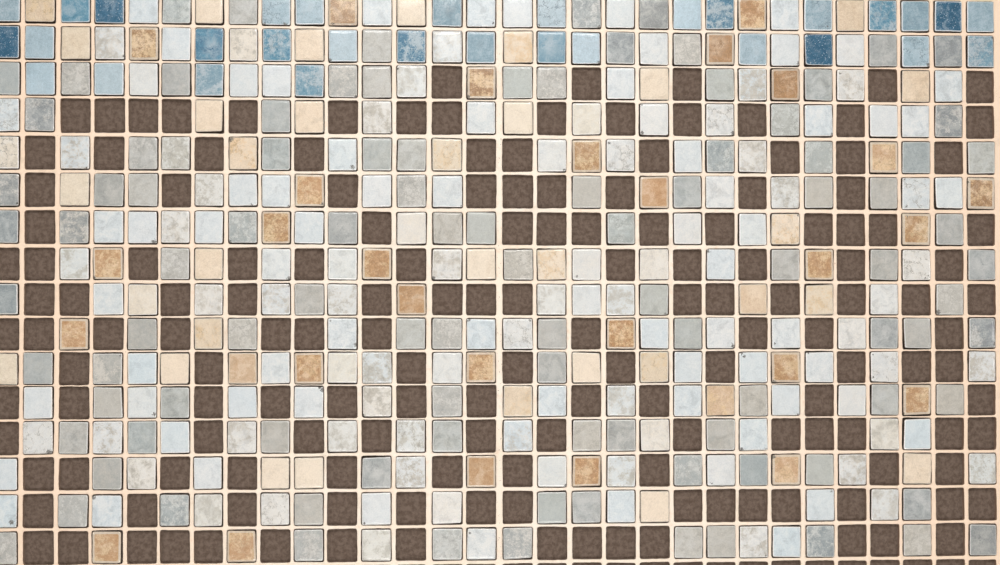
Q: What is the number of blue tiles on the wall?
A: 31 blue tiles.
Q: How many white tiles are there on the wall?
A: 132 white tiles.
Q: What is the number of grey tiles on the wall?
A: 100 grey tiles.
